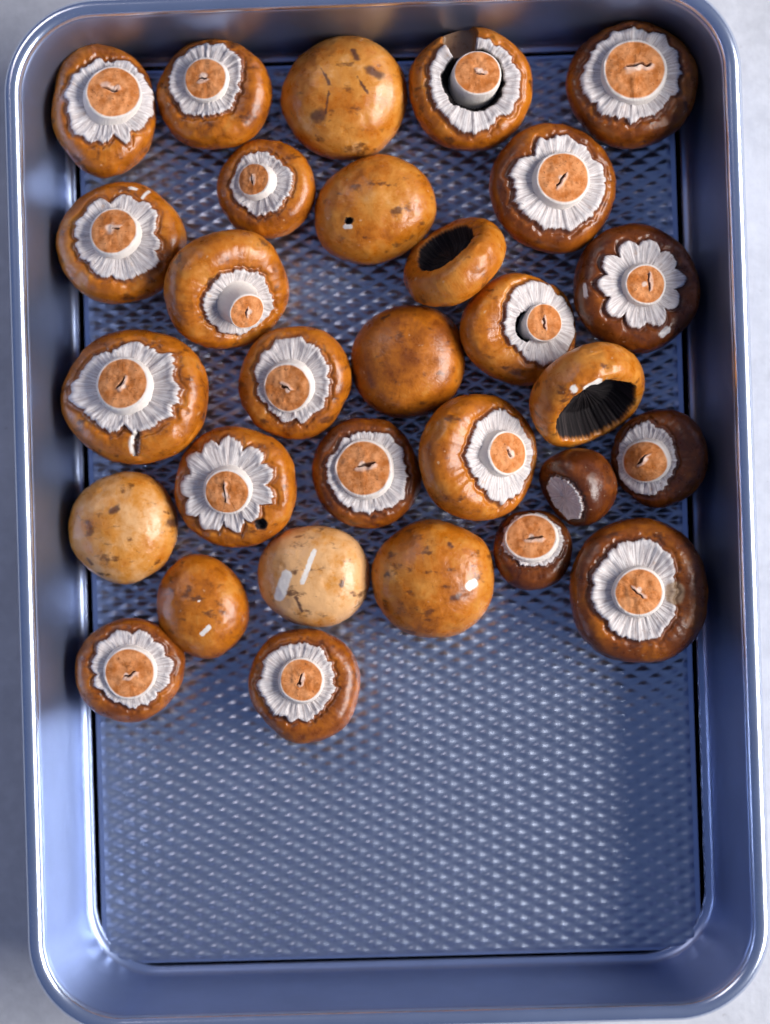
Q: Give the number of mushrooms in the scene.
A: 30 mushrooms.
